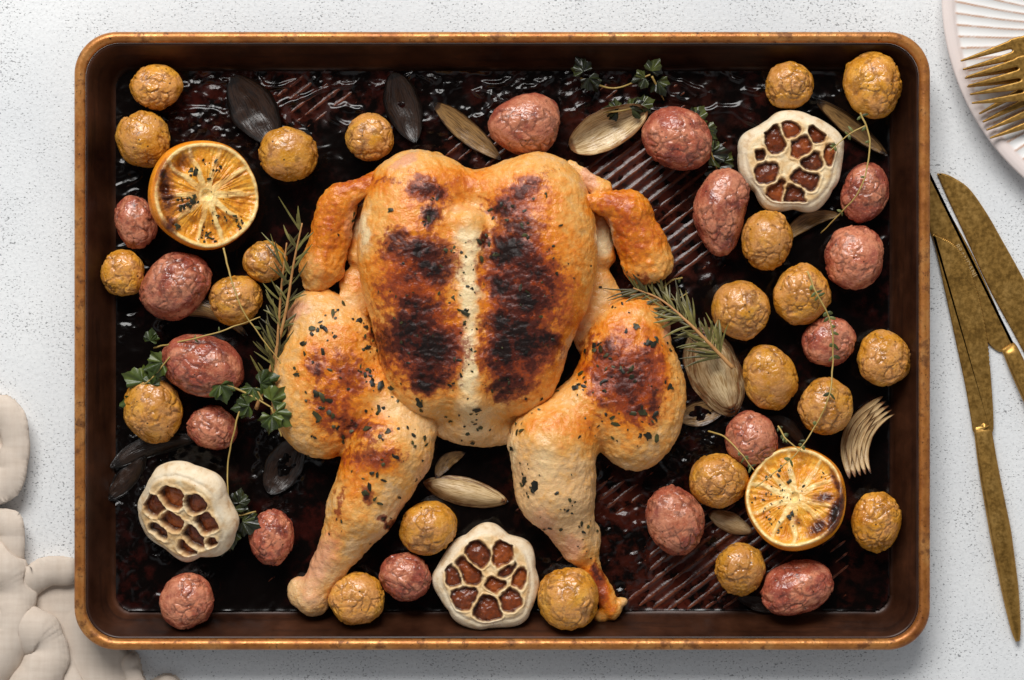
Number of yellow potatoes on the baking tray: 22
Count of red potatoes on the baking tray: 16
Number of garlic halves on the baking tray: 3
